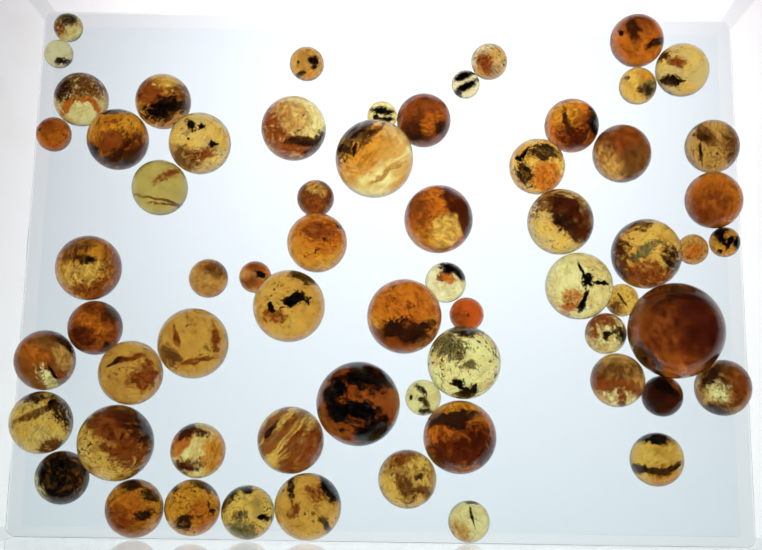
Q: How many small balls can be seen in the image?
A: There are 20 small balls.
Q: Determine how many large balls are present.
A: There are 44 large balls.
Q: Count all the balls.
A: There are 64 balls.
